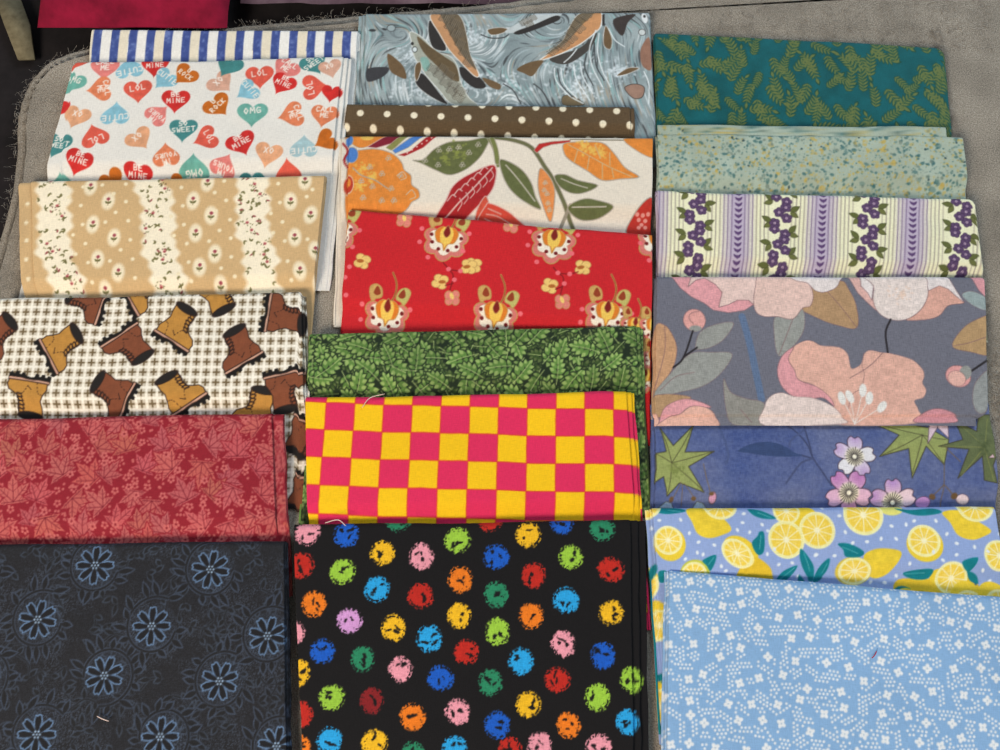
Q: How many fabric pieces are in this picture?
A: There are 20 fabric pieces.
